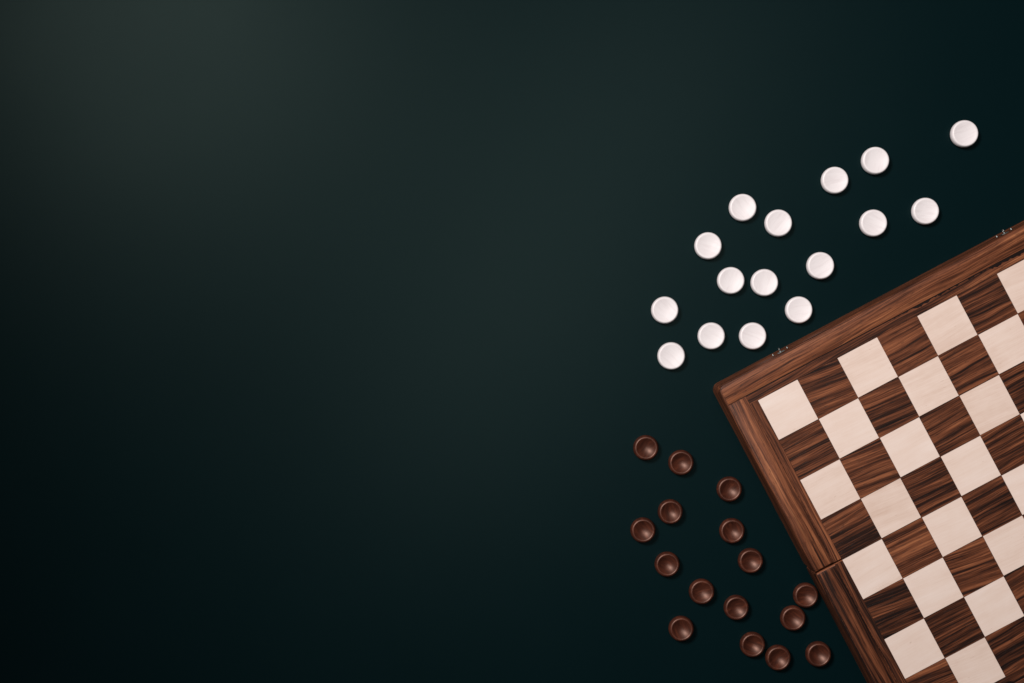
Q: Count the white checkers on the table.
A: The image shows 16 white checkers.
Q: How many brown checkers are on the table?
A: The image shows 16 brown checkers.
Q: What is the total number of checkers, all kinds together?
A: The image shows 32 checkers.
